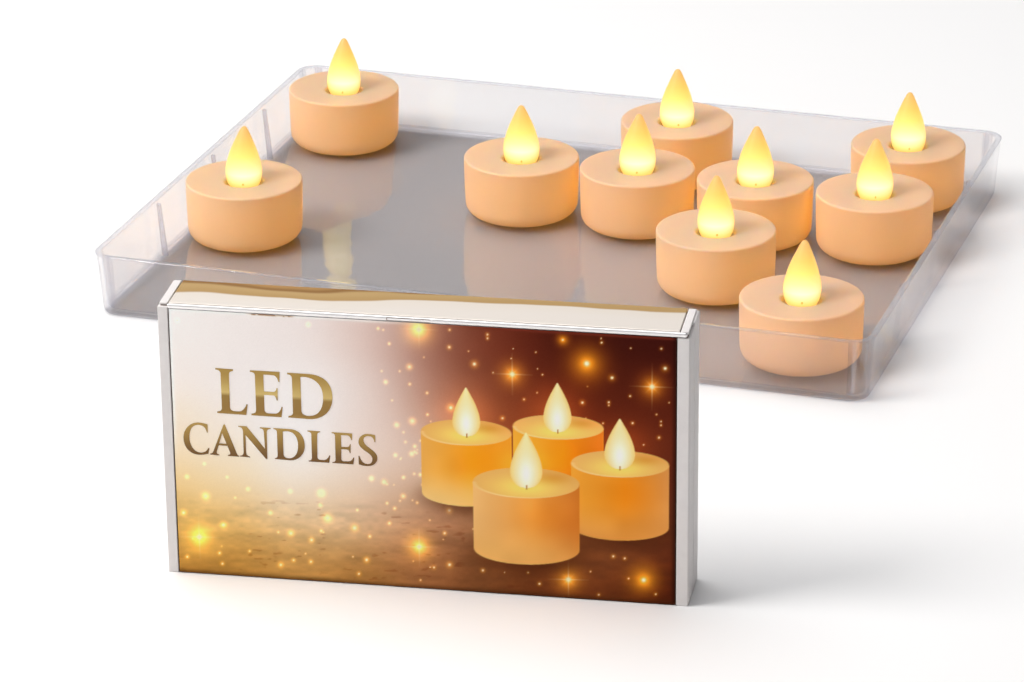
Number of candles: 10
